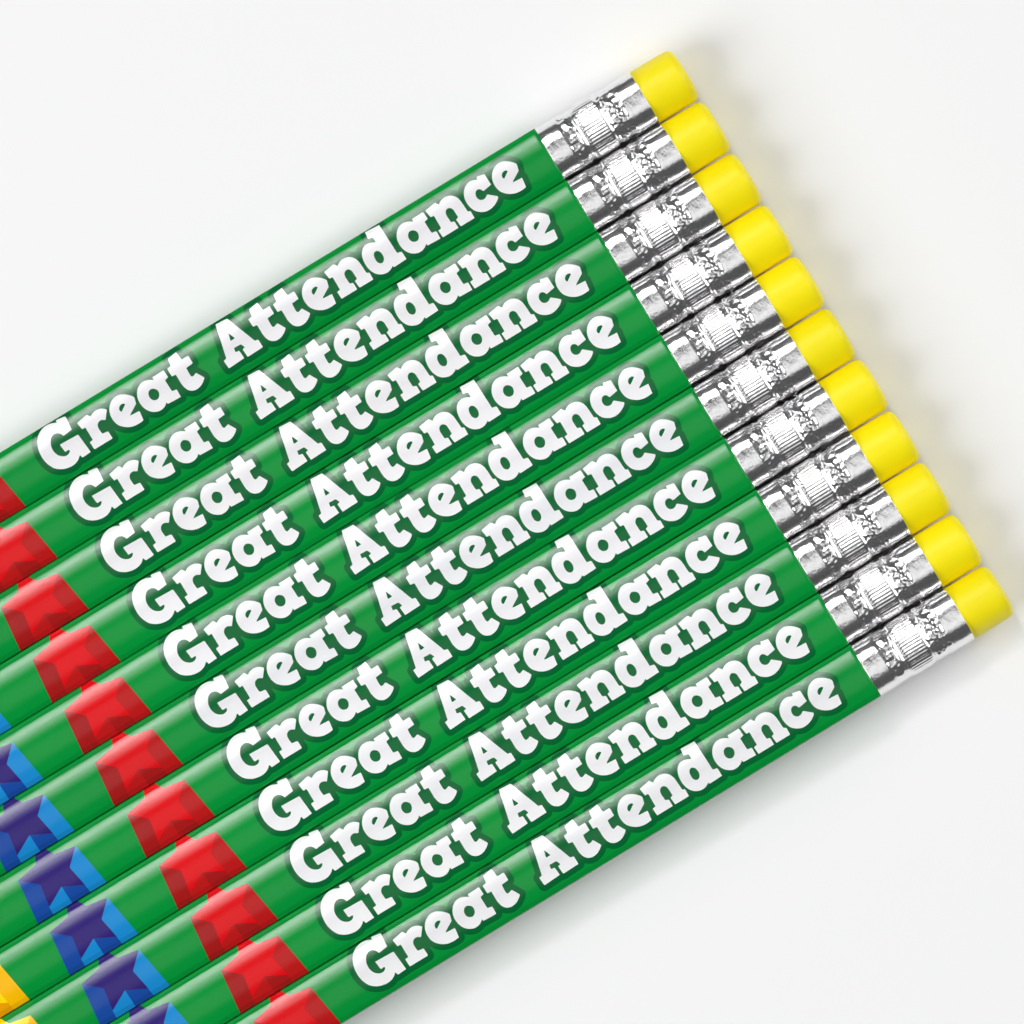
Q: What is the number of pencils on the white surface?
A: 11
